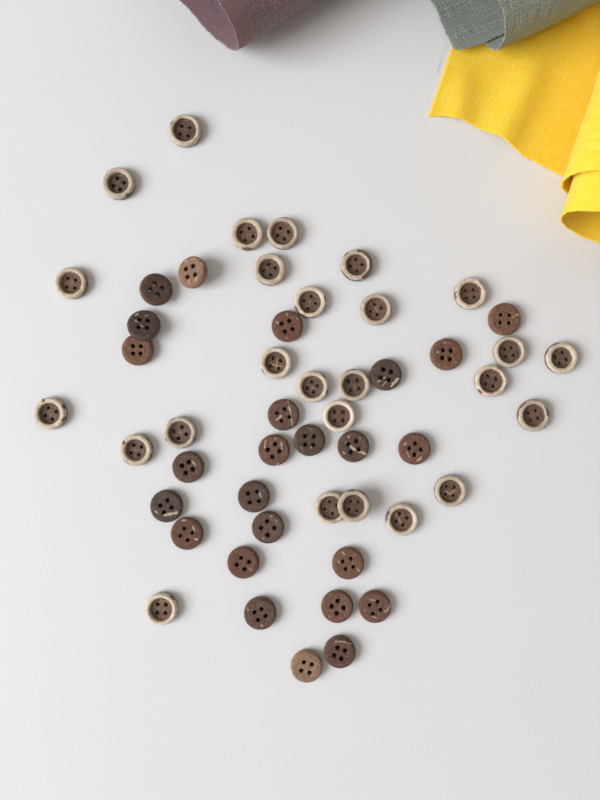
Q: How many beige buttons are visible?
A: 26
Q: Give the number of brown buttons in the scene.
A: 25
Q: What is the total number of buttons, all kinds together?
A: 51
